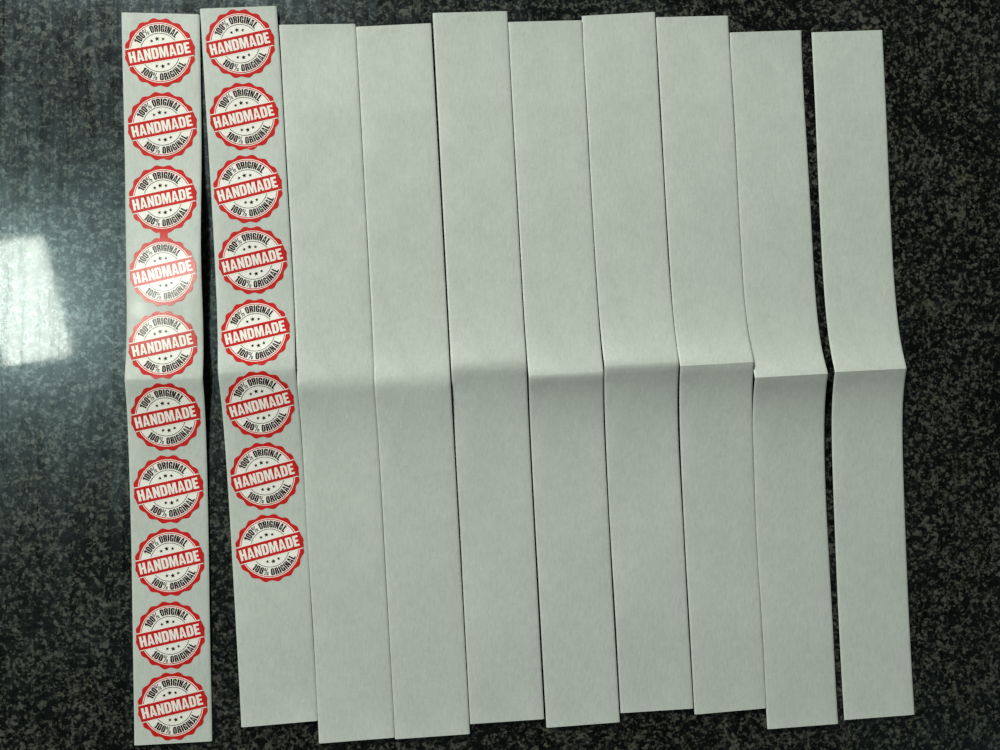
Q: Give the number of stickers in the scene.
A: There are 18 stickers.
